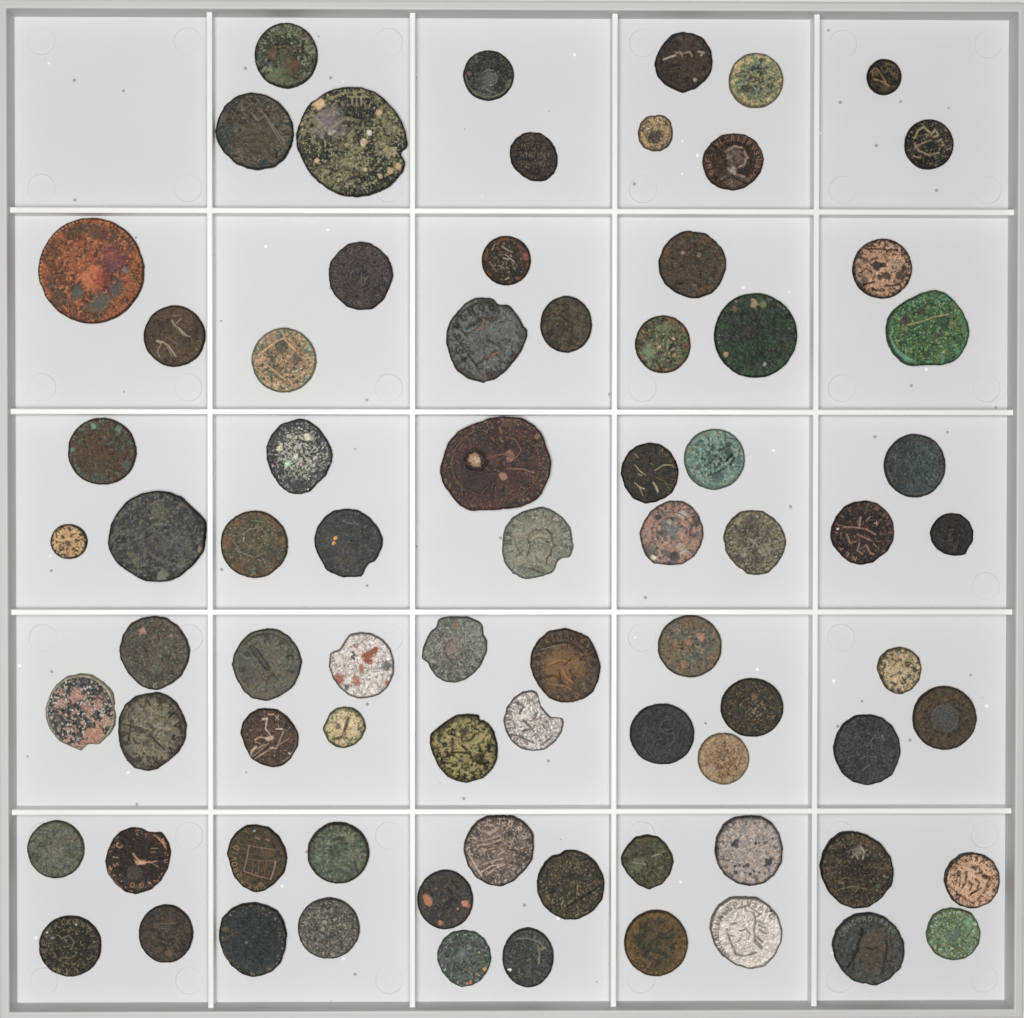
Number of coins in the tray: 77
